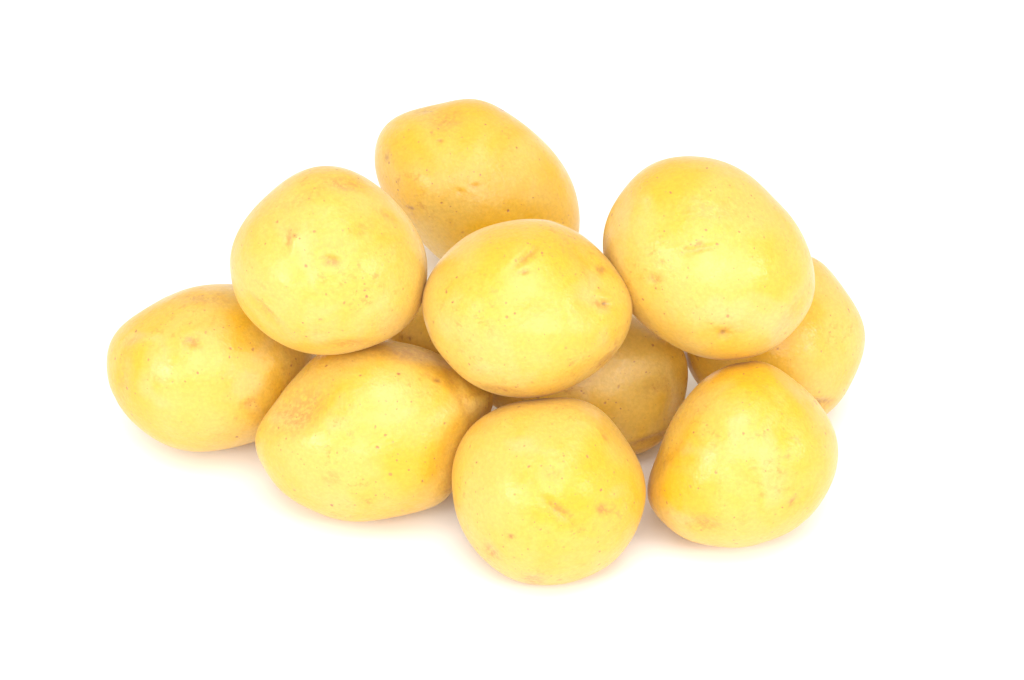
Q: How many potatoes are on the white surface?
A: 10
